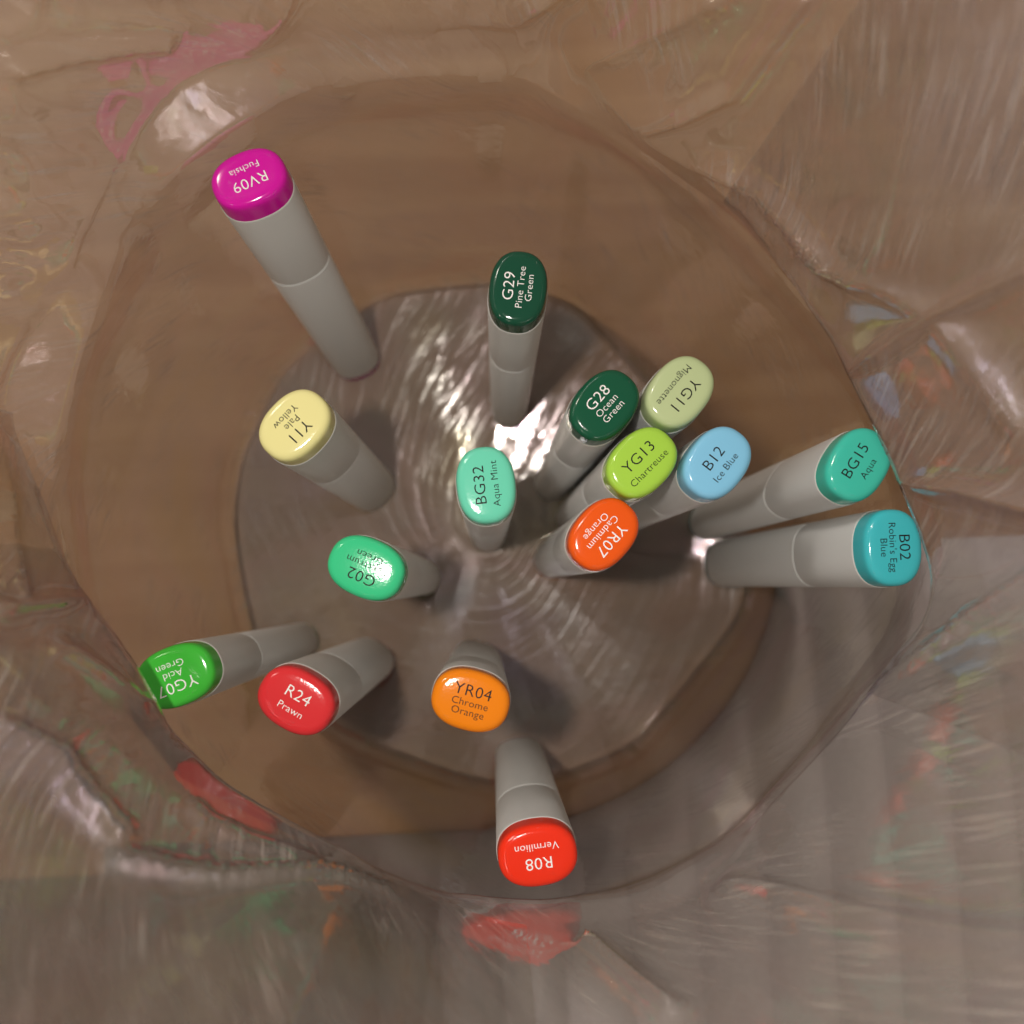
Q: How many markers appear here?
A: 16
